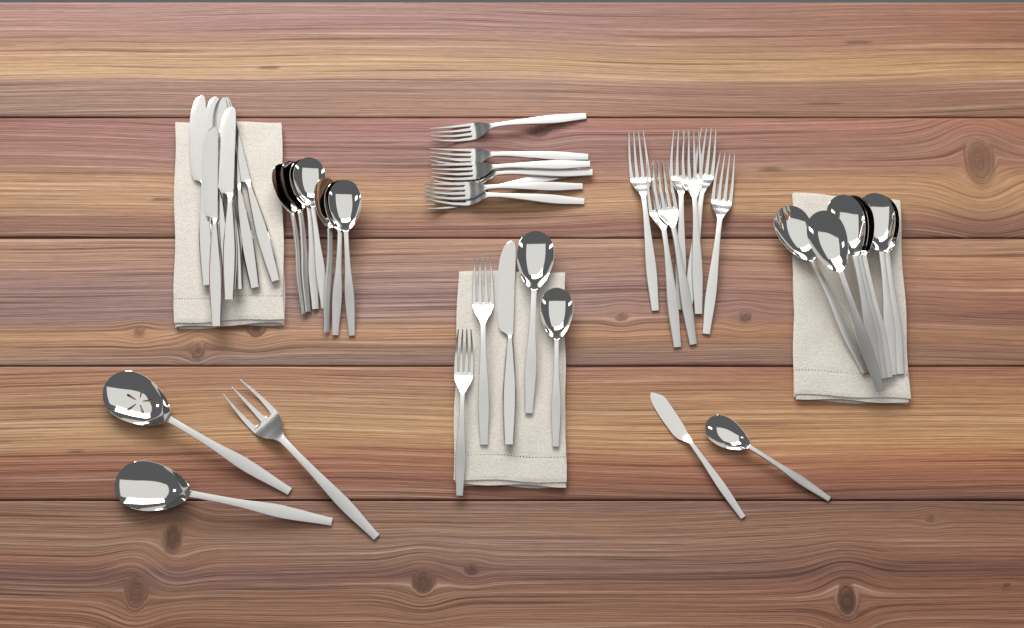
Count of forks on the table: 17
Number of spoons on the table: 19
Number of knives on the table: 9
